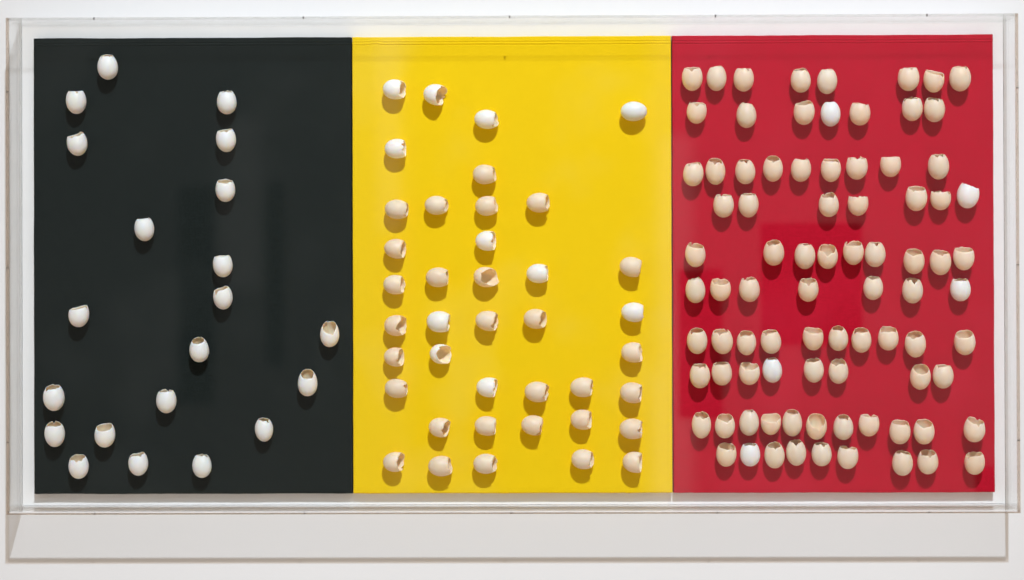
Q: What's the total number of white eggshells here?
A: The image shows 37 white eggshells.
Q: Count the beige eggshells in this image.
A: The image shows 109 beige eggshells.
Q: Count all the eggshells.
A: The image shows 146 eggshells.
